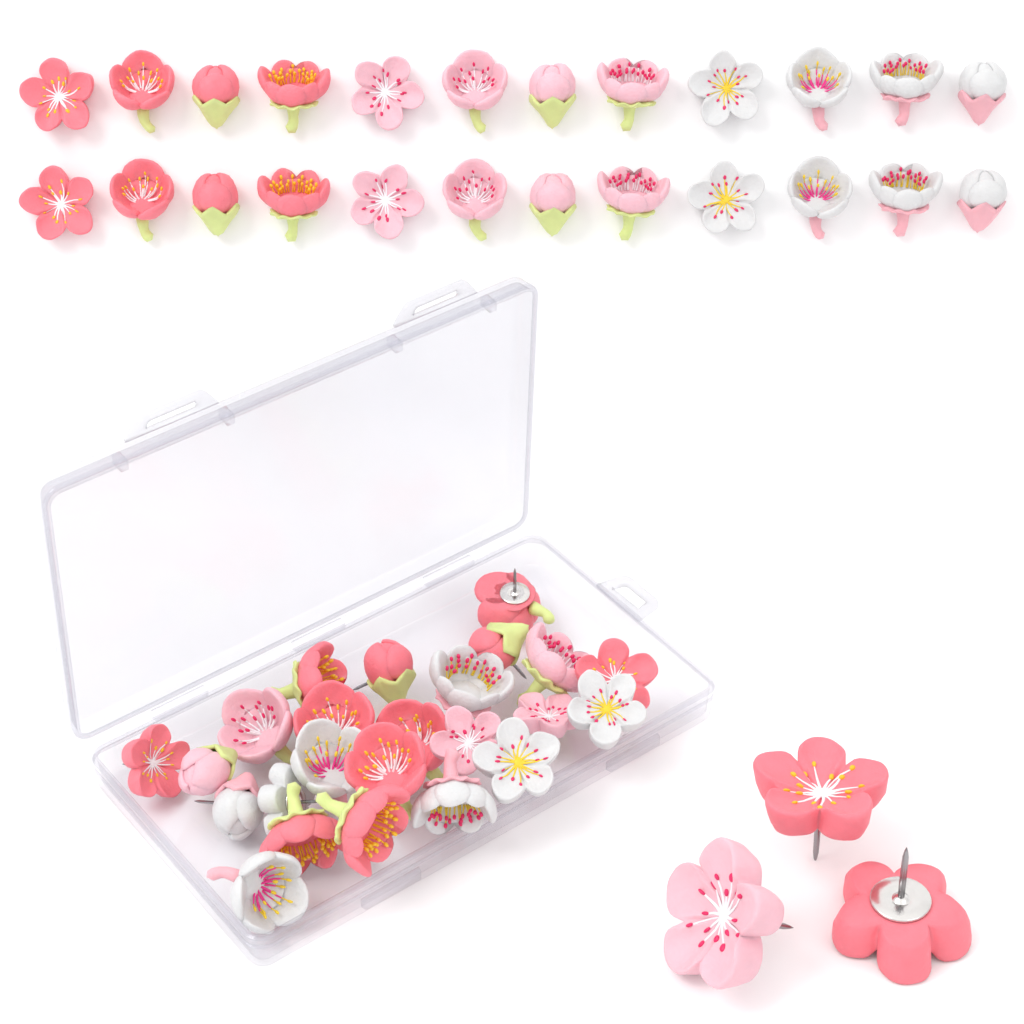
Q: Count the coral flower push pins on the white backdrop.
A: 21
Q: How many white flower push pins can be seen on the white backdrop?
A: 16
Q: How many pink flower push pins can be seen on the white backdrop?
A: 14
